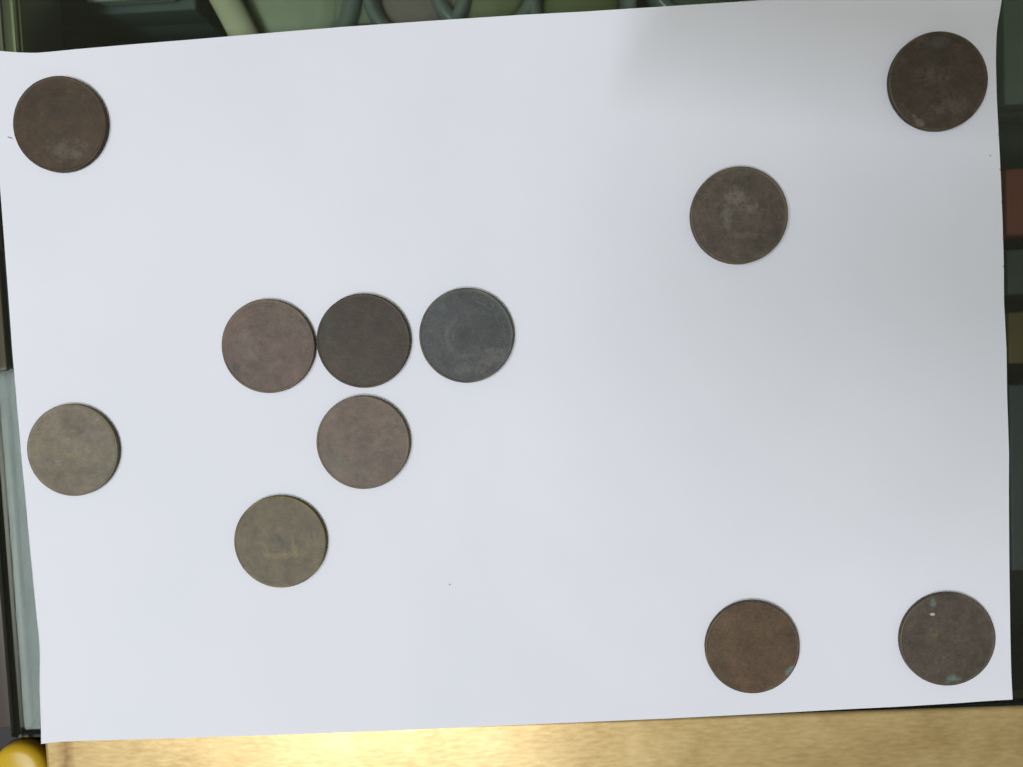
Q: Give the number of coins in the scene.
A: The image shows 11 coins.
